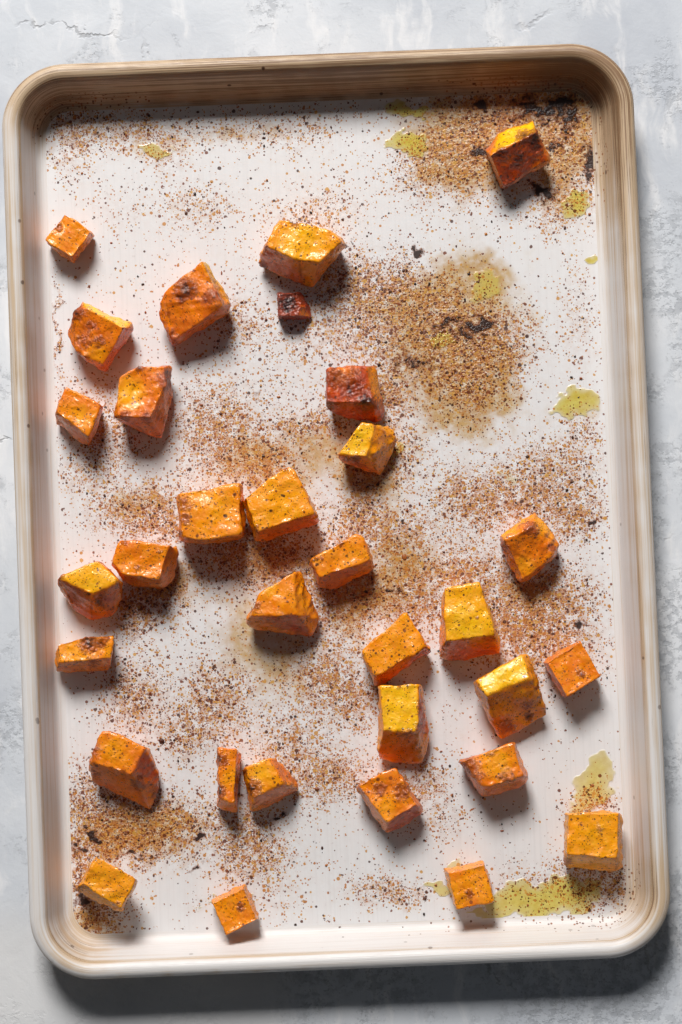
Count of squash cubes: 32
